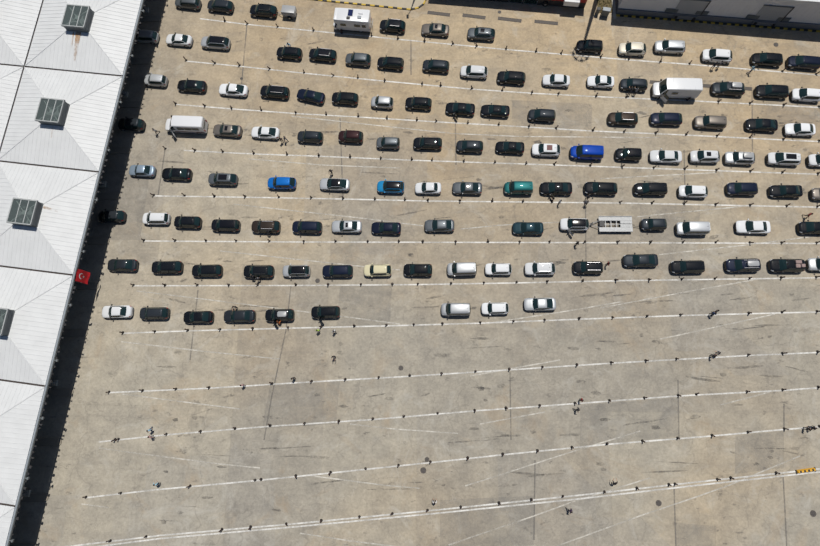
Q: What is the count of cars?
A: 118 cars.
